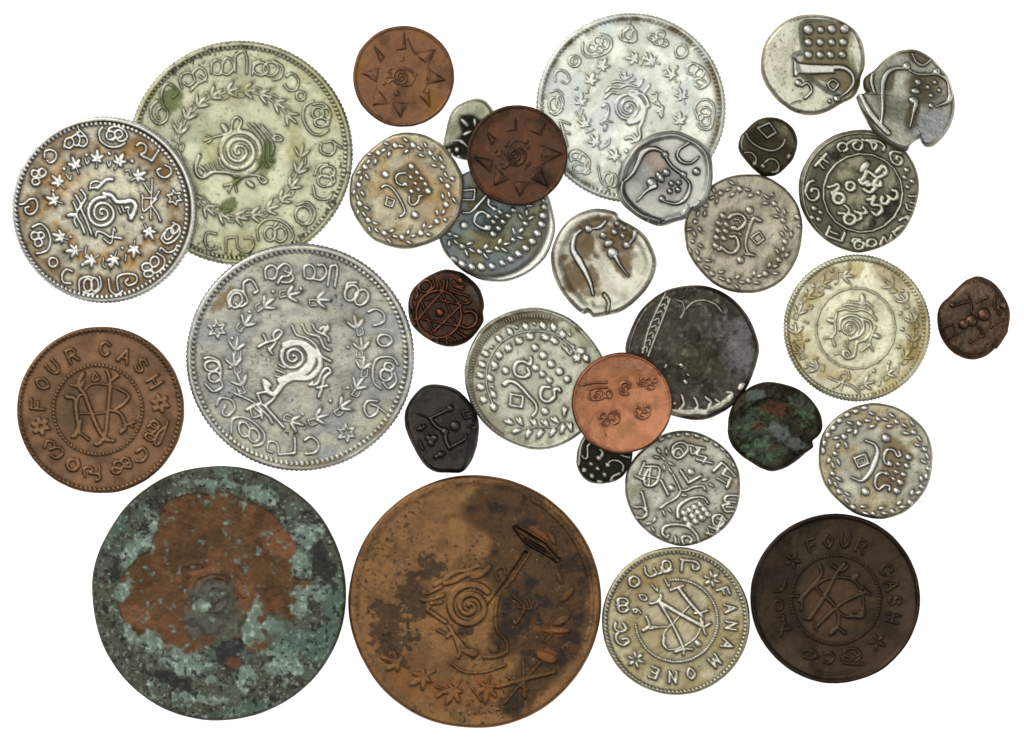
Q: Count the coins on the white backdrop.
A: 32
